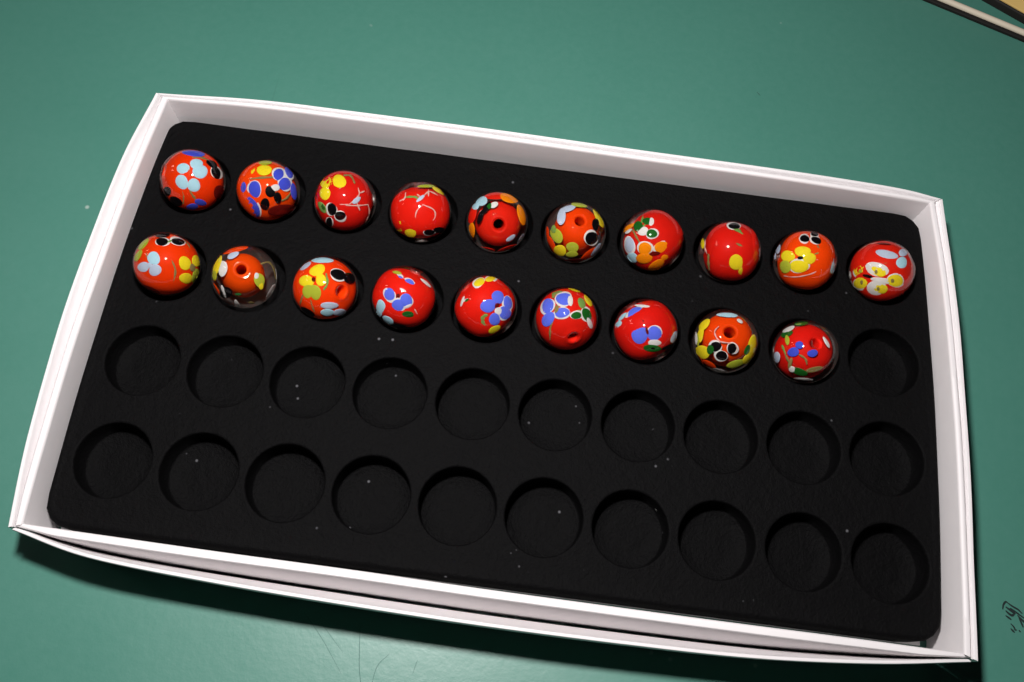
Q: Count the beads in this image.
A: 19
